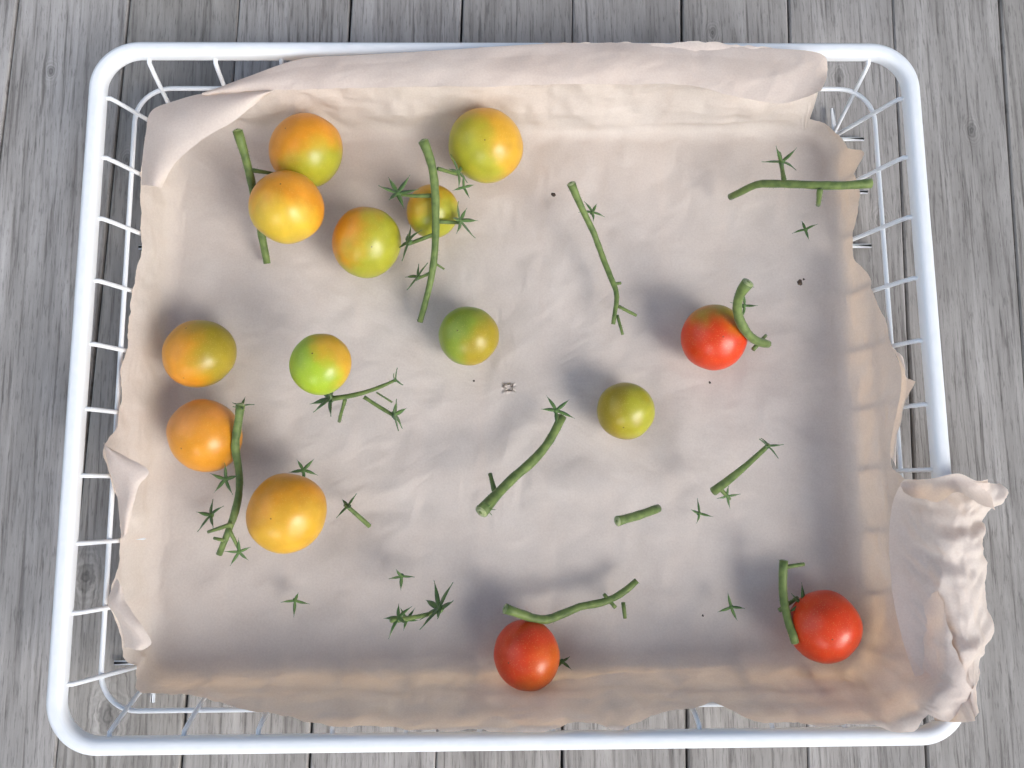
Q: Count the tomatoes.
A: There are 14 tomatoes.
